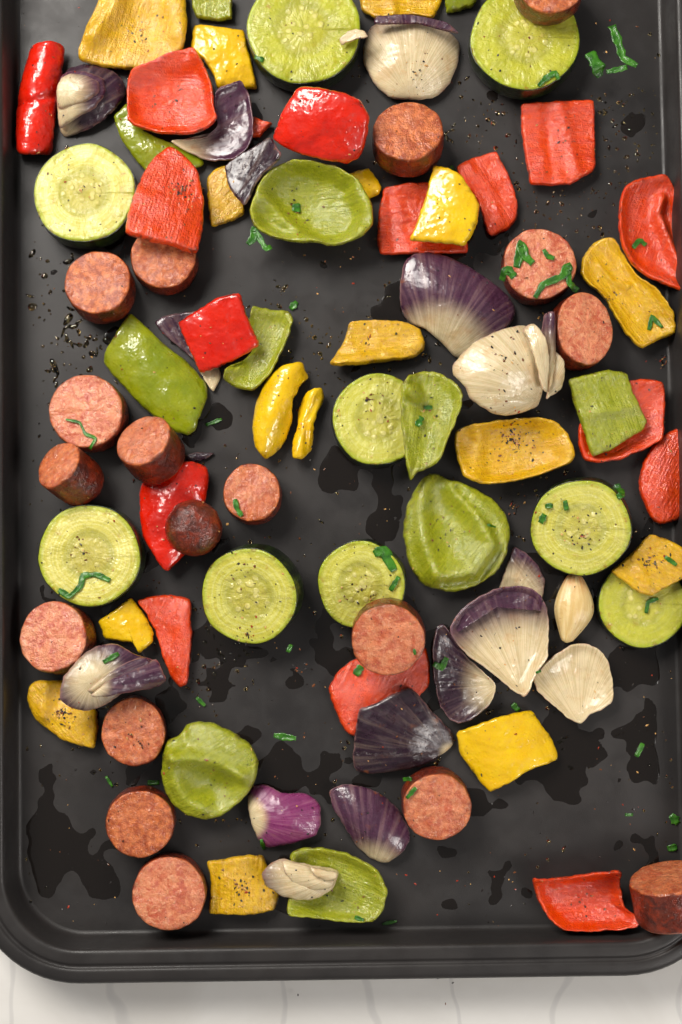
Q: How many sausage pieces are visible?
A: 18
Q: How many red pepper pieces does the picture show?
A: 16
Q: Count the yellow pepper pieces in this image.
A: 16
